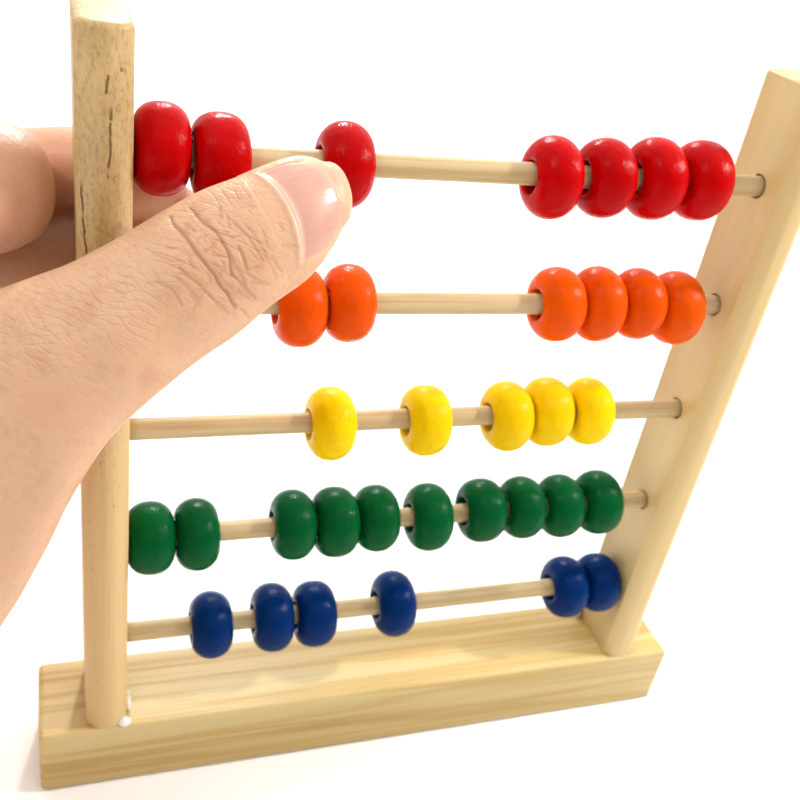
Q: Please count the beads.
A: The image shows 34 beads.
